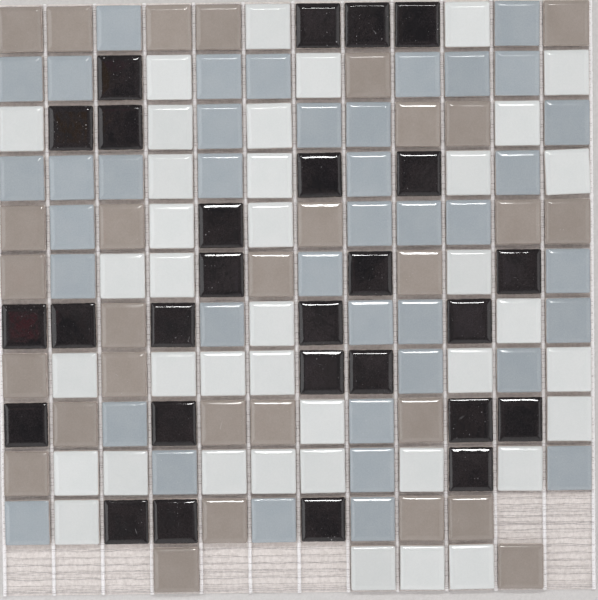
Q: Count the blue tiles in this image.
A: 40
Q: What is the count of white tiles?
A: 39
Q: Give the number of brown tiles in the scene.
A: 29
